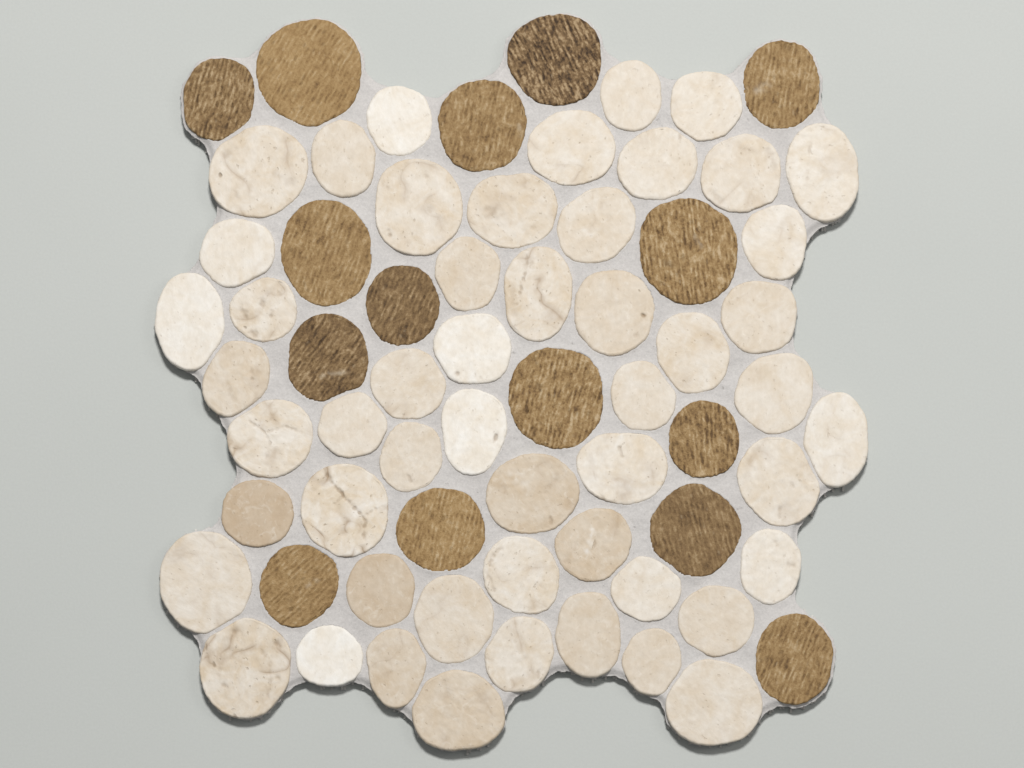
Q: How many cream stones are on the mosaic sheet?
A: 52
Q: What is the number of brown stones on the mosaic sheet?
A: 15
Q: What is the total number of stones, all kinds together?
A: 67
